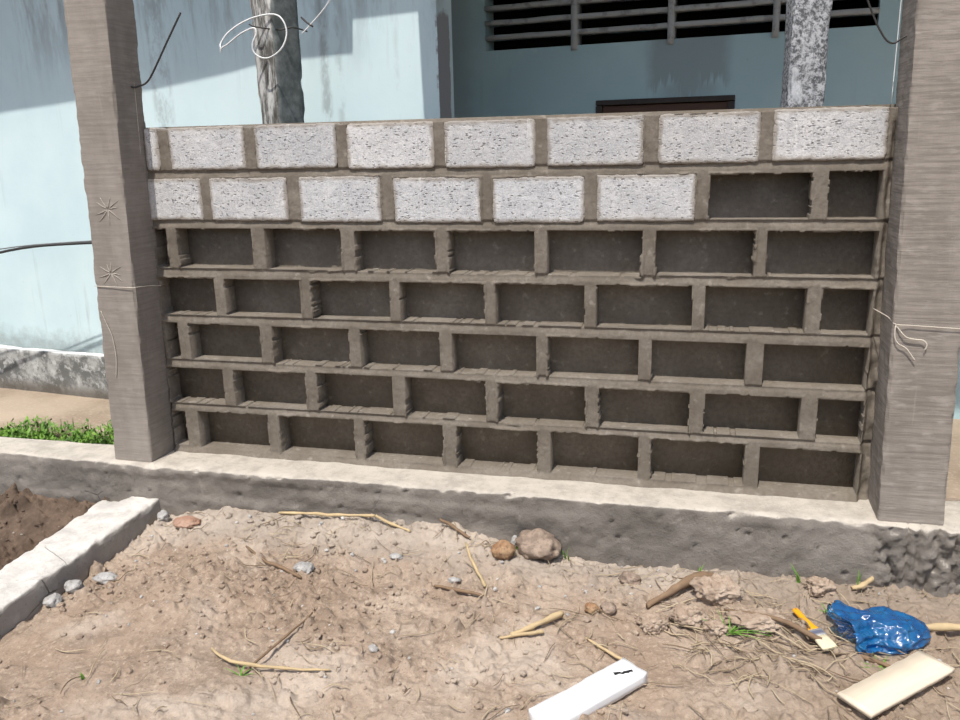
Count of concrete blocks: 14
